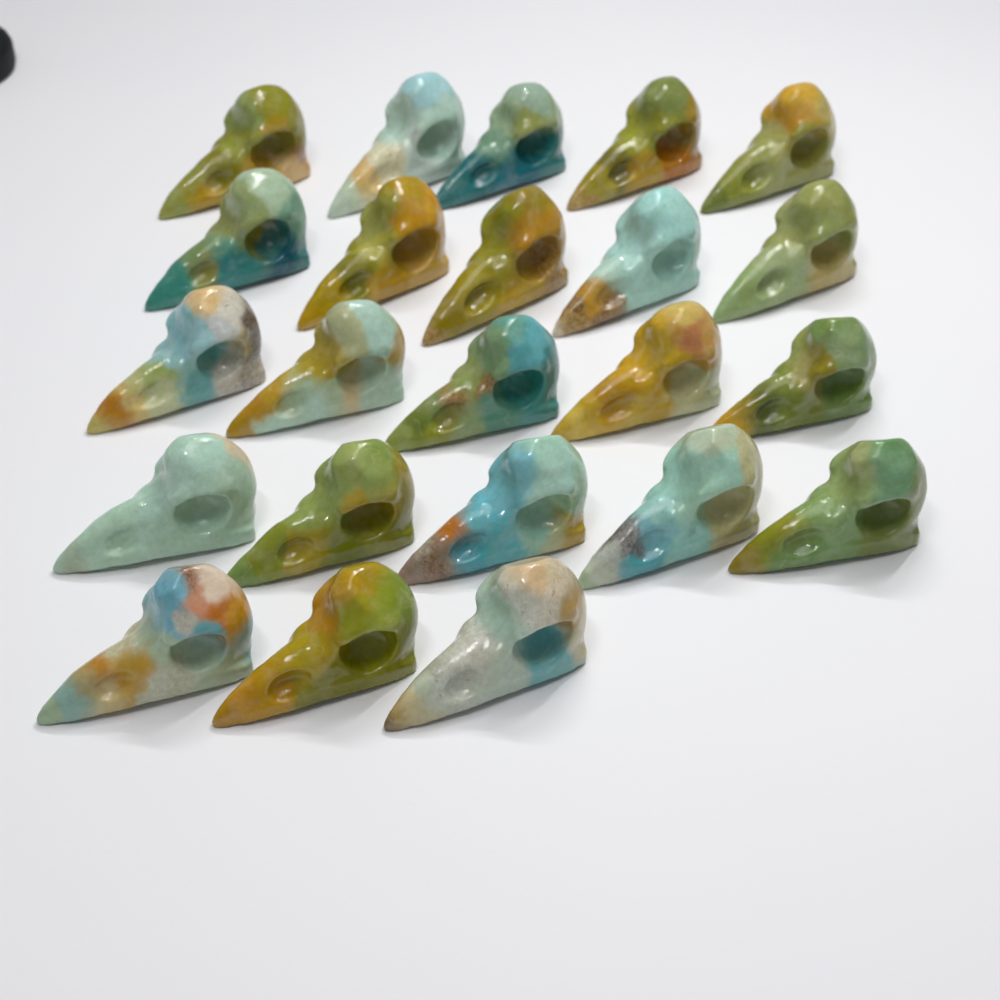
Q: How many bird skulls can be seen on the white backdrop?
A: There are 23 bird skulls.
